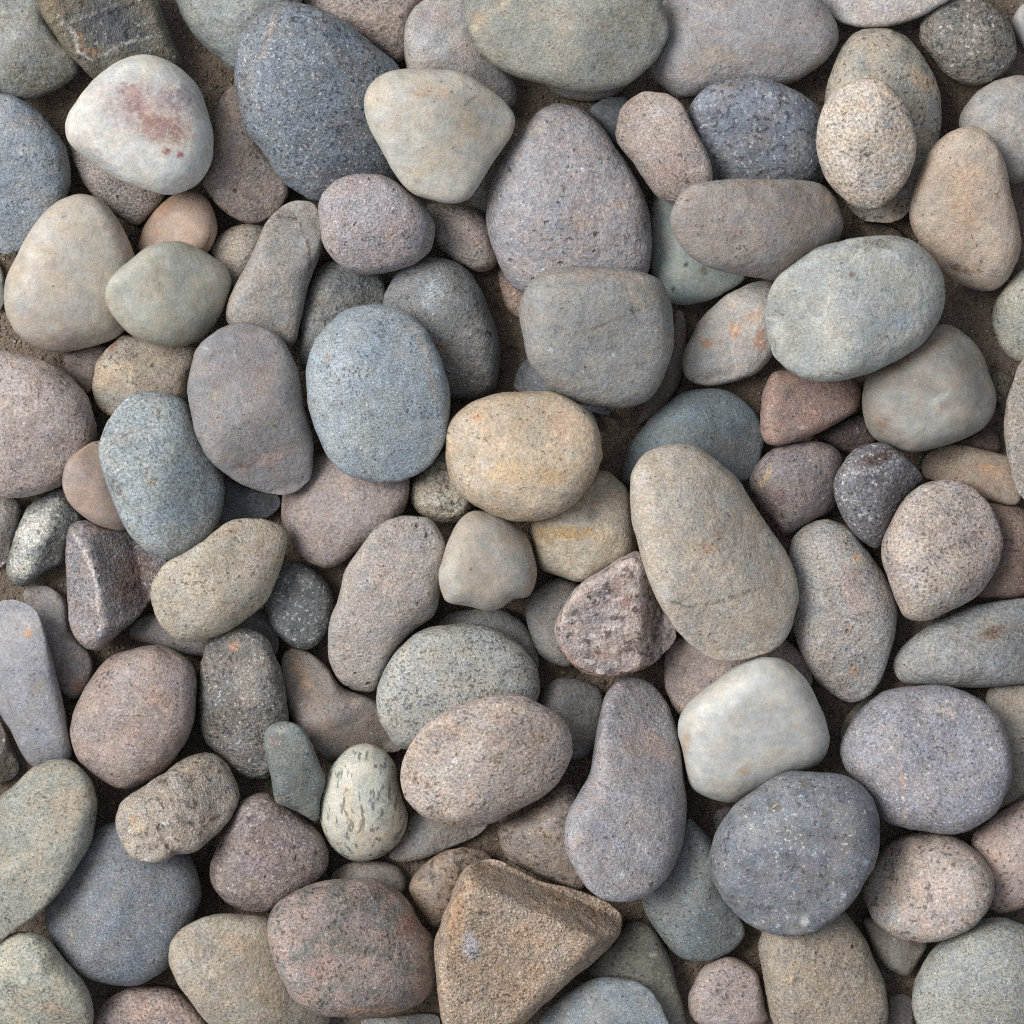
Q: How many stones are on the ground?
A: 127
